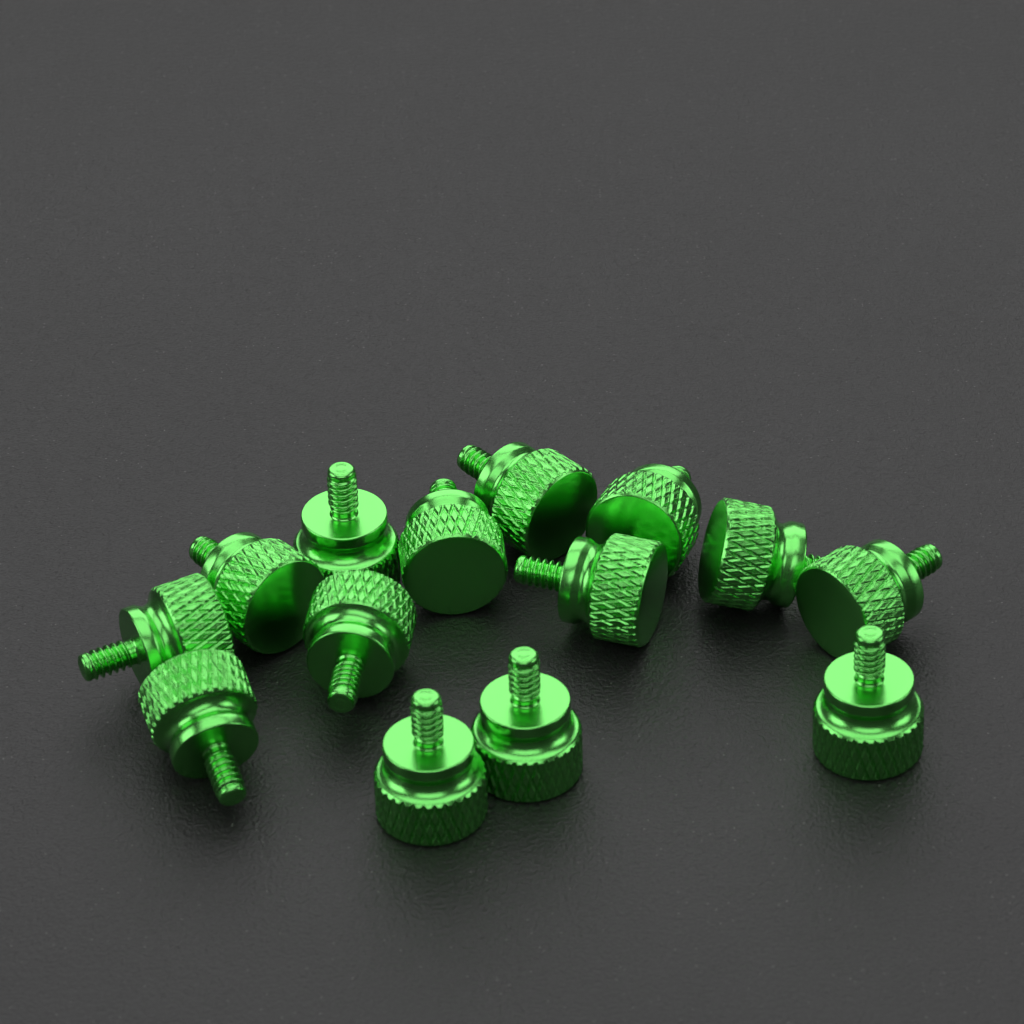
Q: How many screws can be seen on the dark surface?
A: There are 14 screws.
